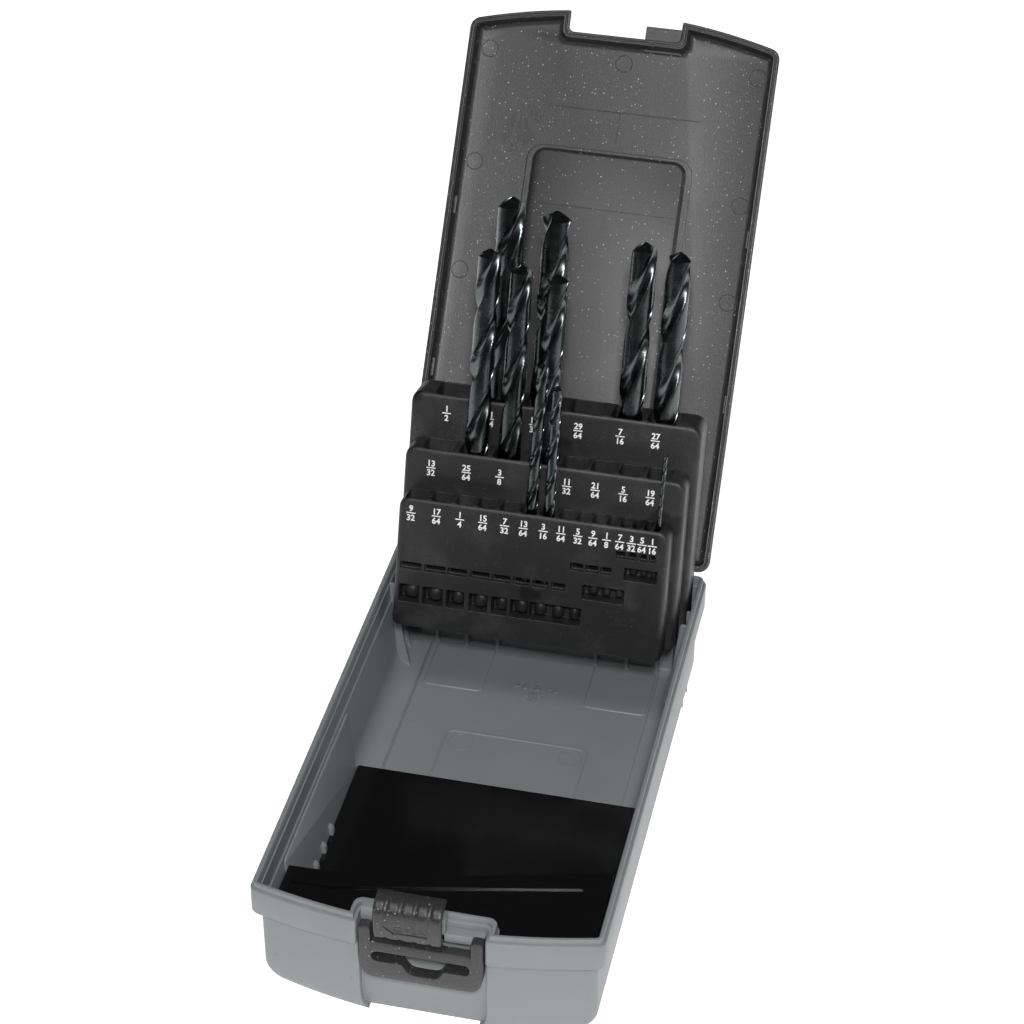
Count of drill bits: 10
